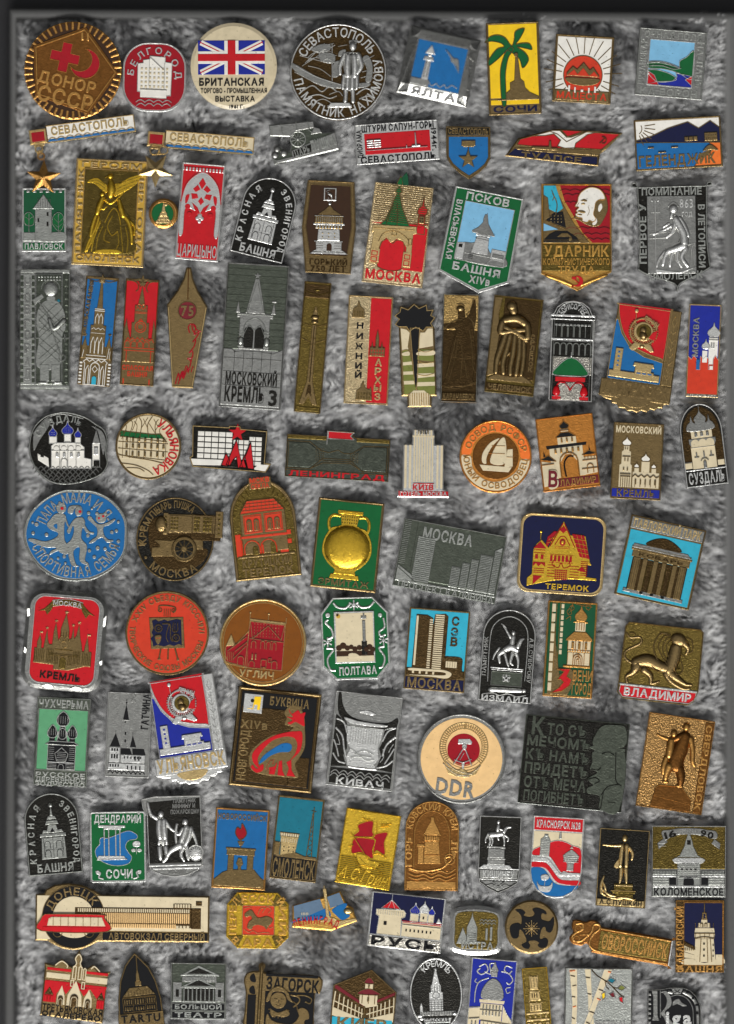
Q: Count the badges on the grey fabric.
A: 99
